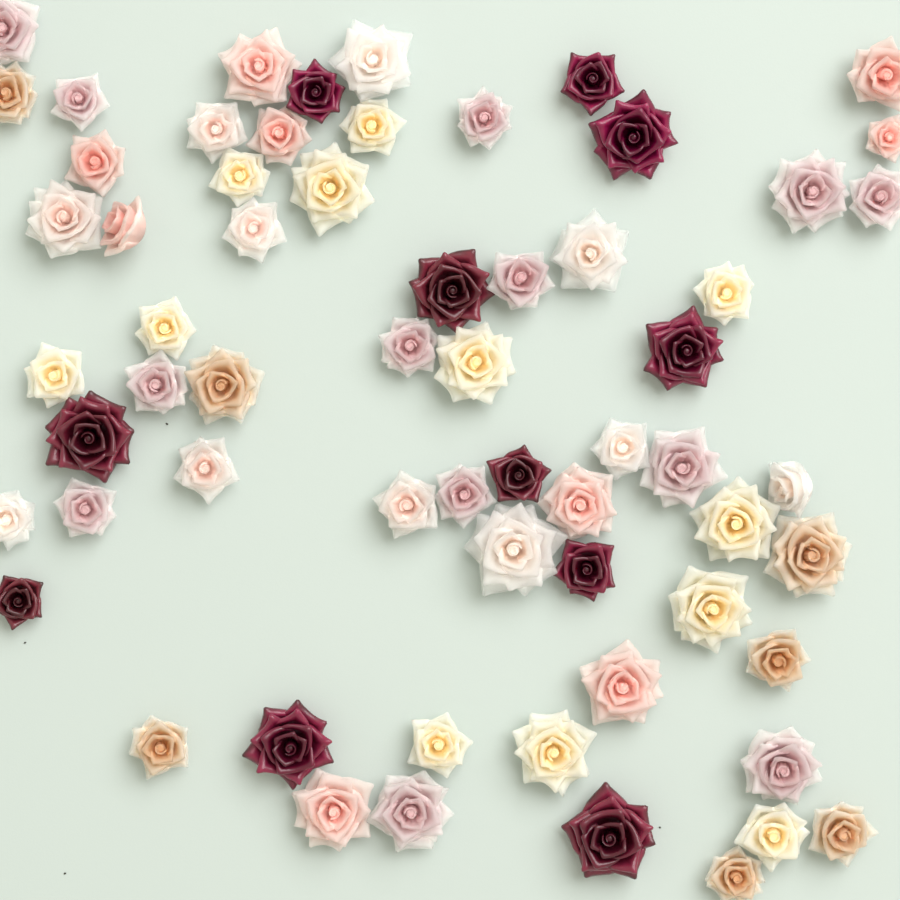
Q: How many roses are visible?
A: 63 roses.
